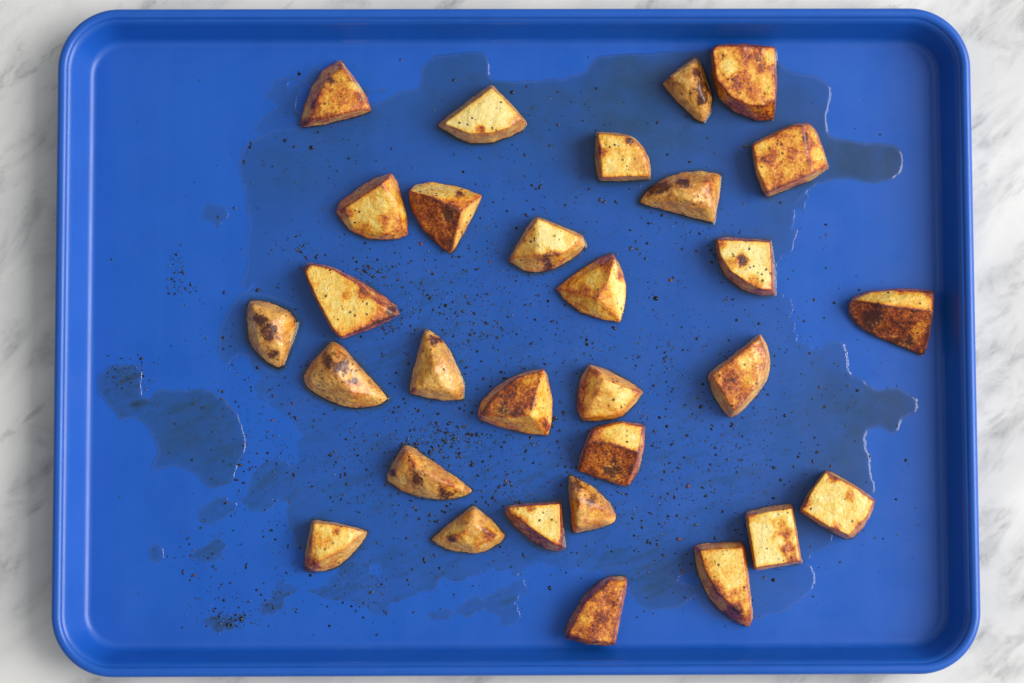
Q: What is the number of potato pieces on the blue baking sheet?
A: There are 30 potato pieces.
